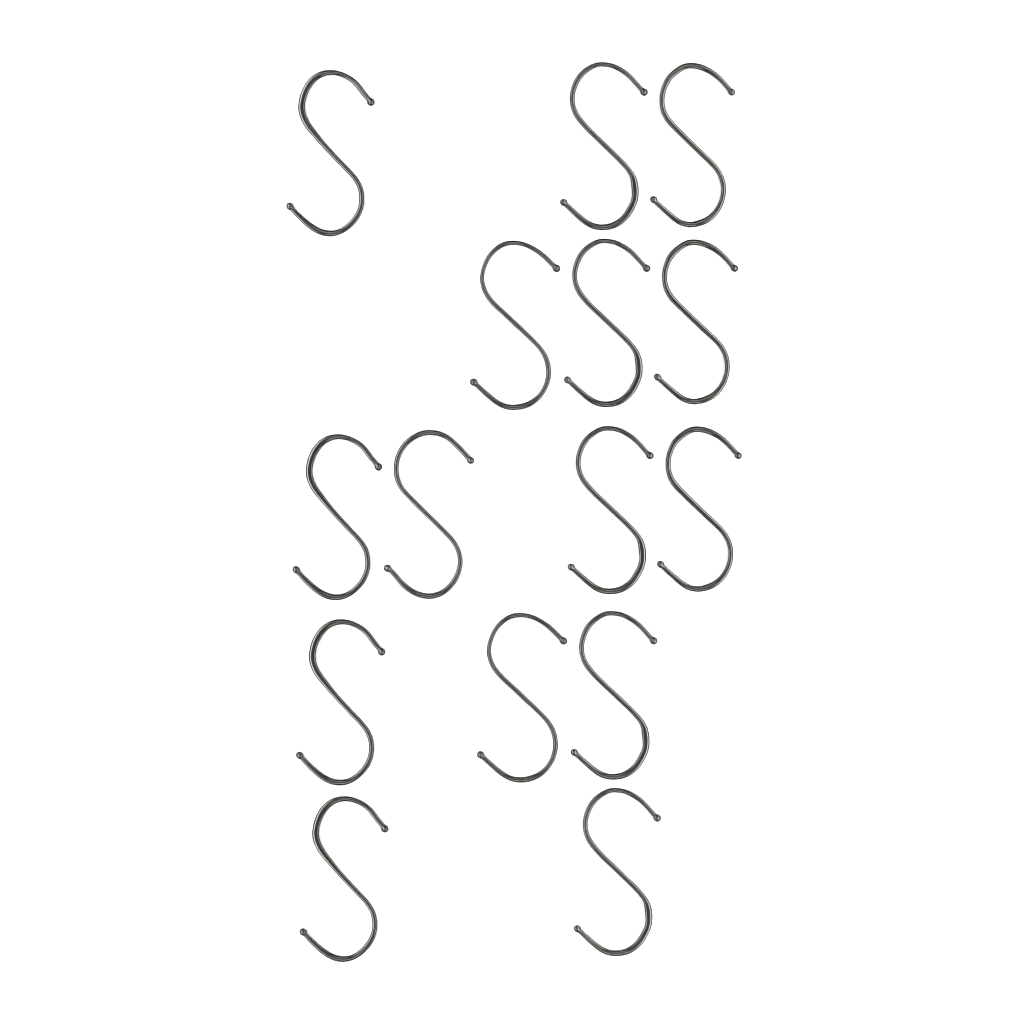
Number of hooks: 15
